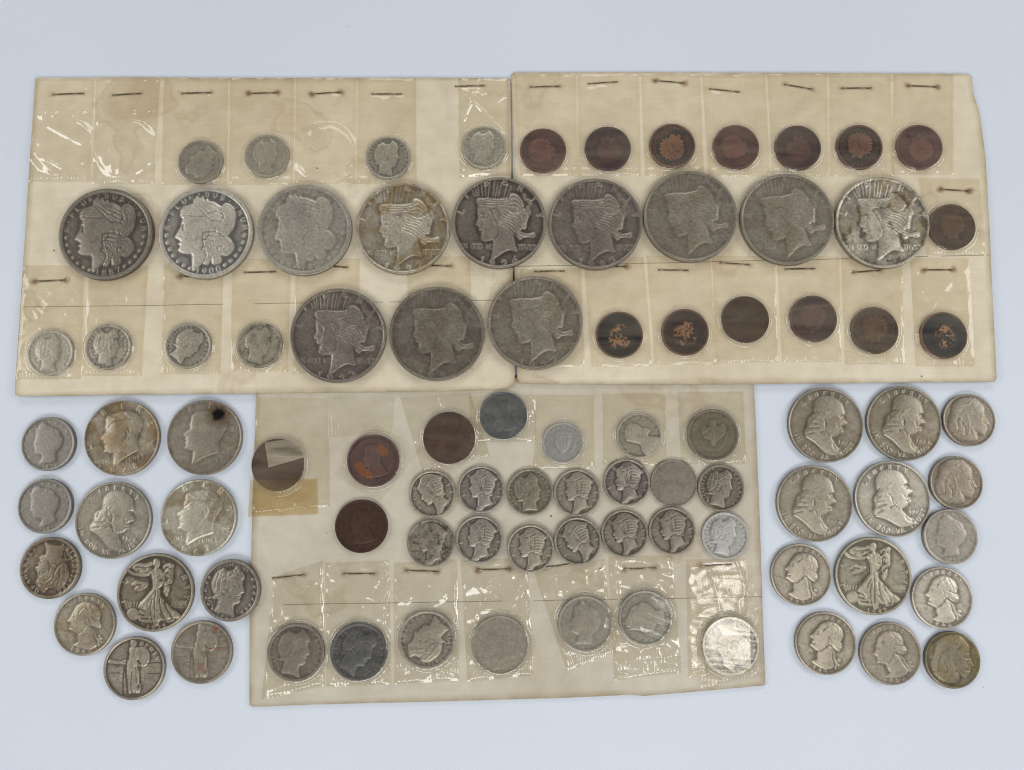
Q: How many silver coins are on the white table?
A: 70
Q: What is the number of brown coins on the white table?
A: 18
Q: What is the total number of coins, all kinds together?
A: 88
